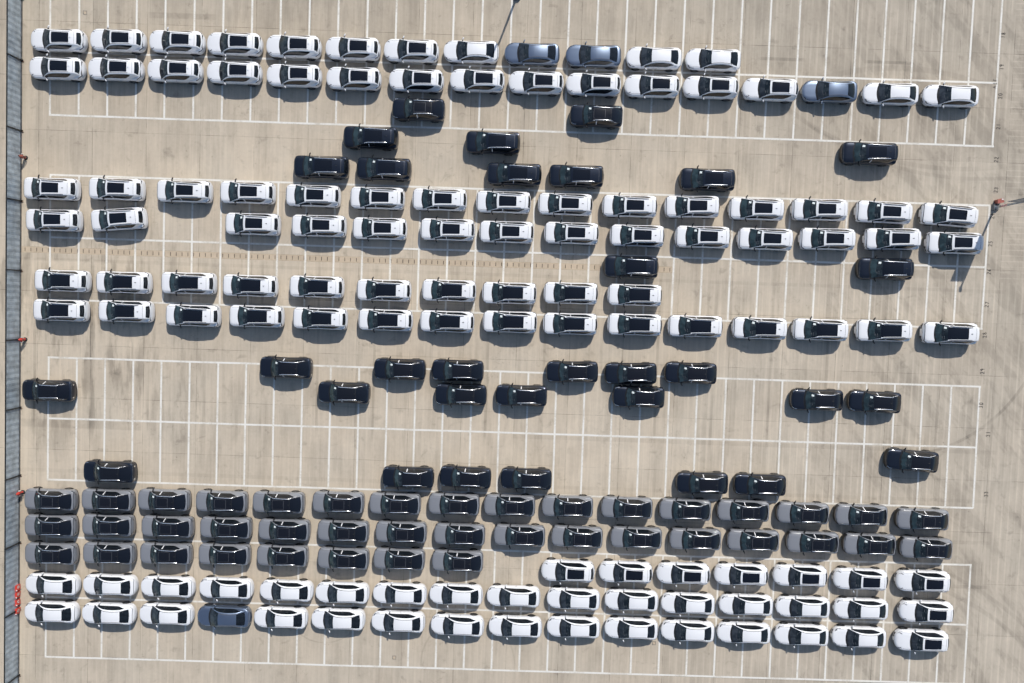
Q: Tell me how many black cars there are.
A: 32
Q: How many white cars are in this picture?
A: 117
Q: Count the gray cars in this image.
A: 40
